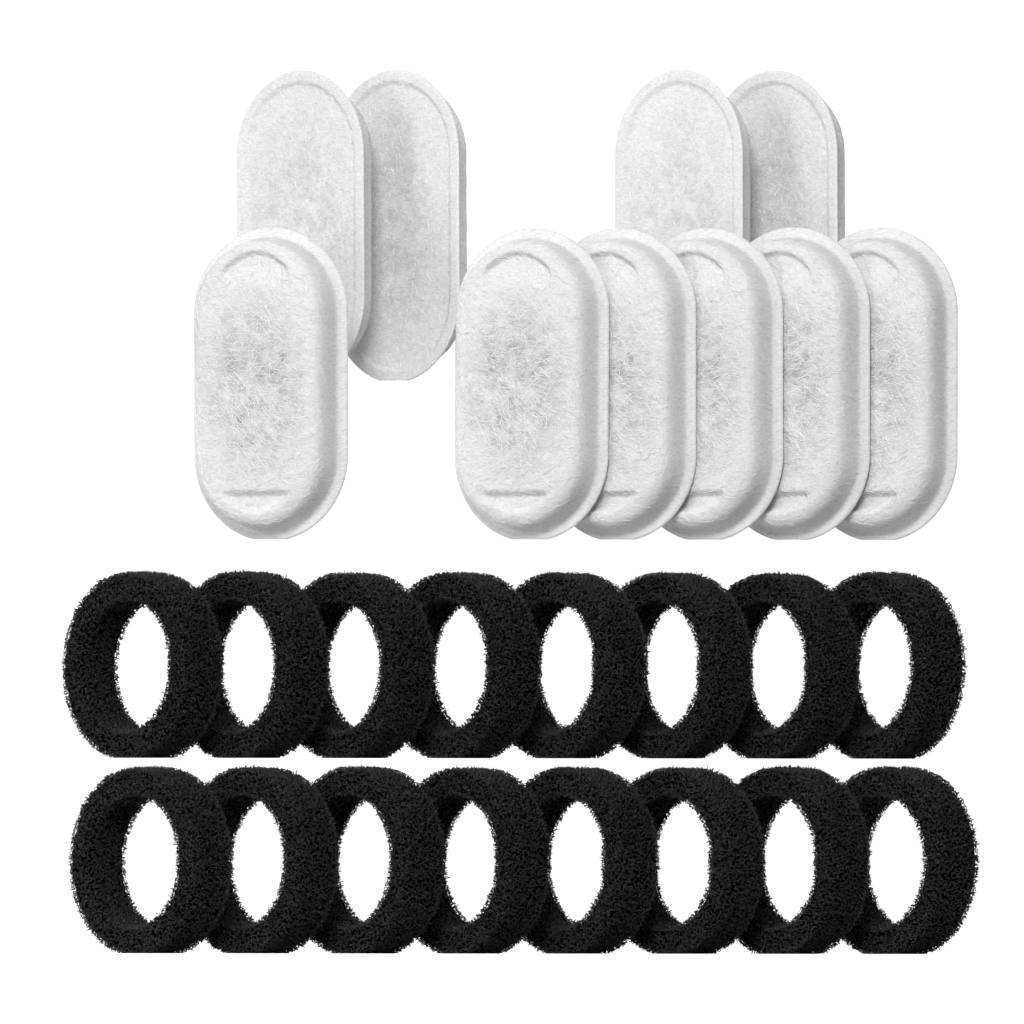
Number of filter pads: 10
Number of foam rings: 16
